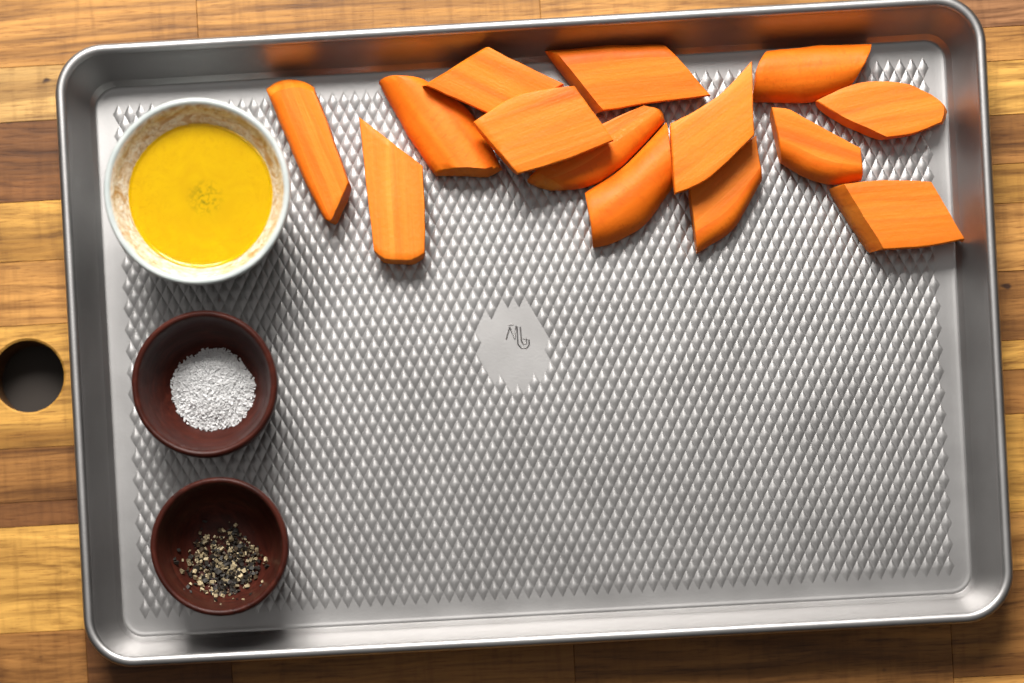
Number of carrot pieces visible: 14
